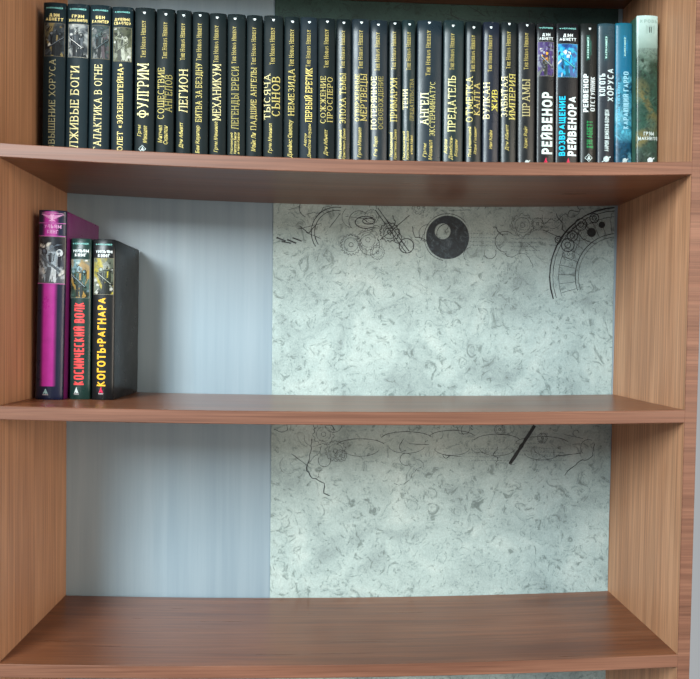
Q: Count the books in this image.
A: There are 35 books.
